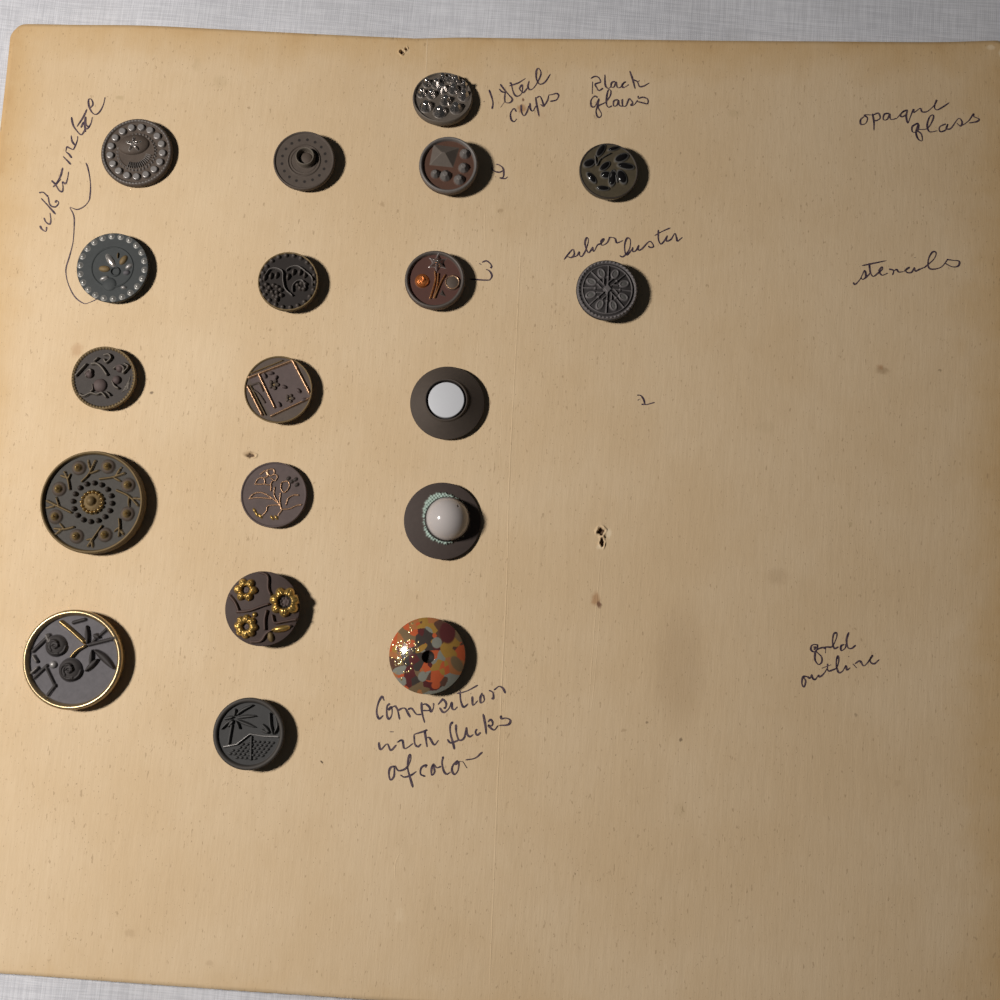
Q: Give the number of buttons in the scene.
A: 19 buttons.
